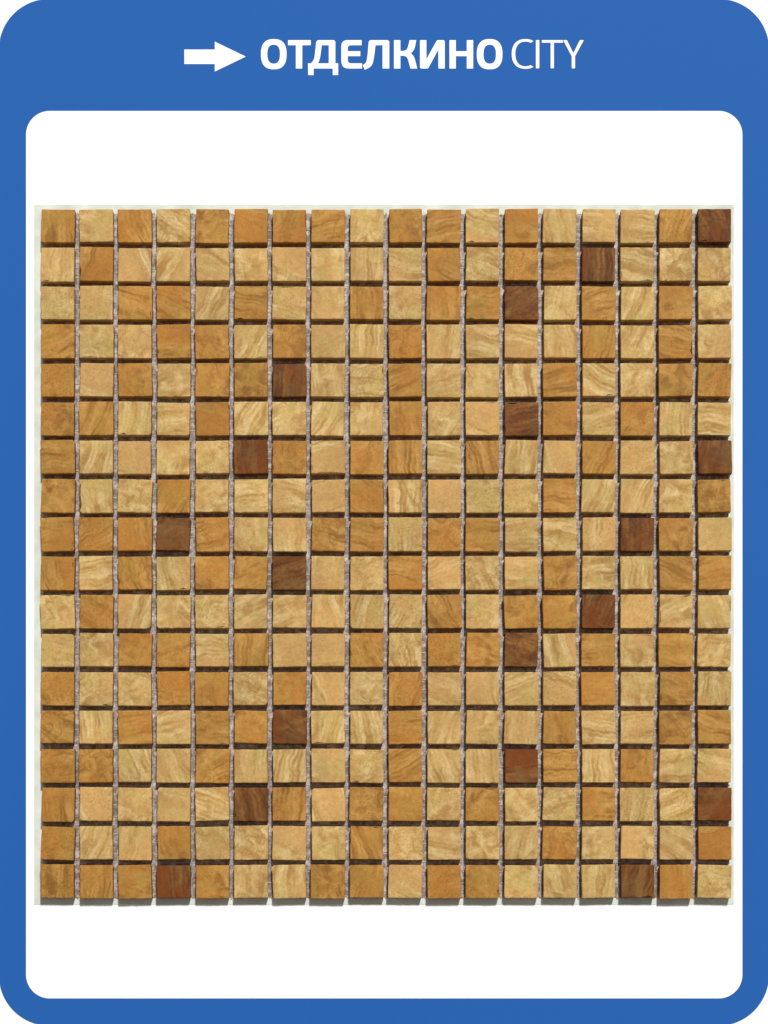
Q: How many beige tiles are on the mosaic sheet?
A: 182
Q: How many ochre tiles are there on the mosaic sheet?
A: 124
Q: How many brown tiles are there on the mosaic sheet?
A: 18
